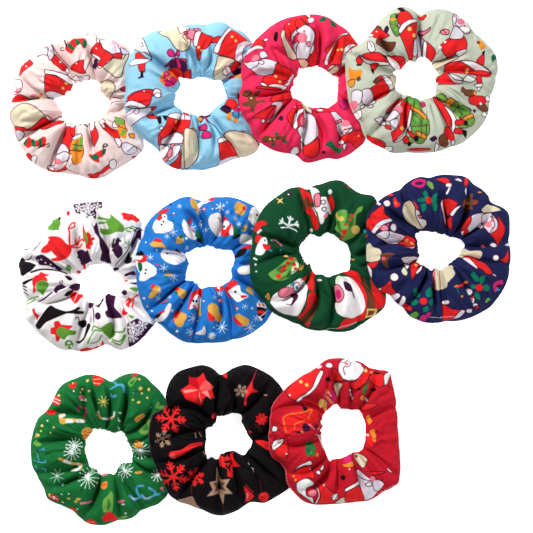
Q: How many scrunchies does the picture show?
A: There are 11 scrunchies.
